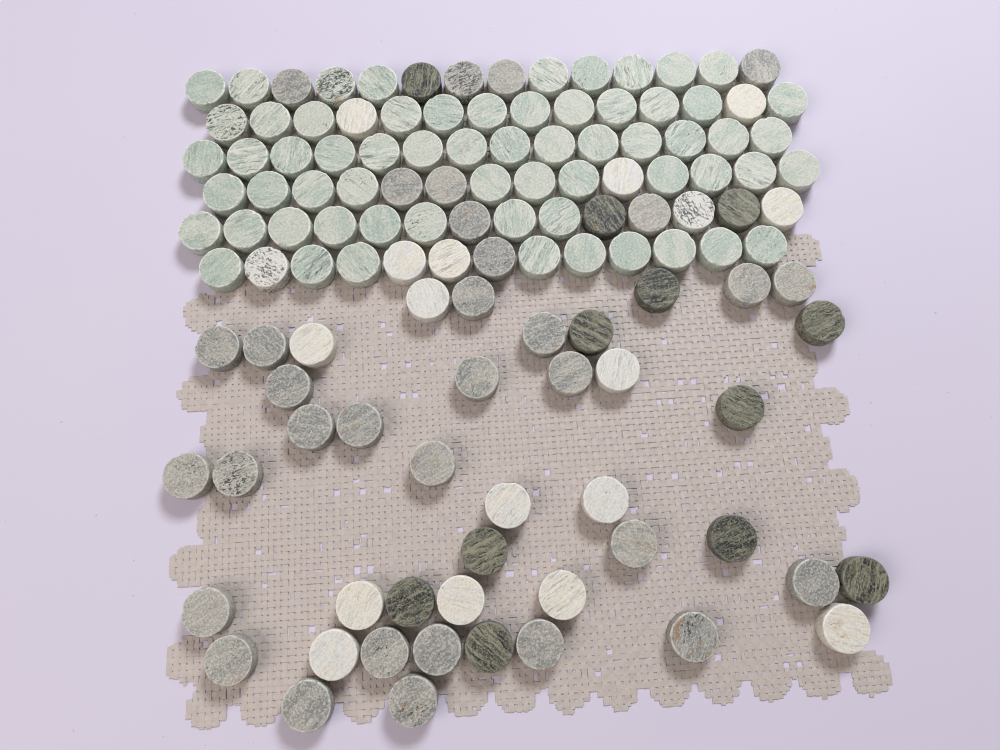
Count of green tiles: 63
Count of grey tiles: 33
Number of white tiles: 18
